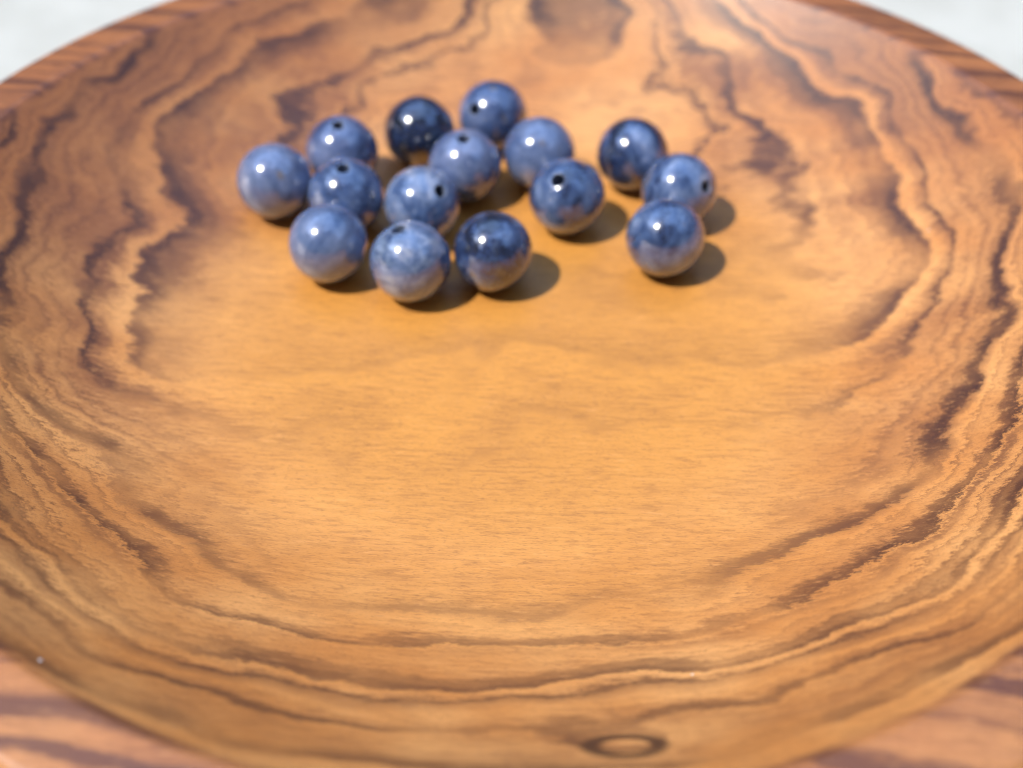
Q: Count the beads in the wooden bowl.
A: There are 15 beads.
